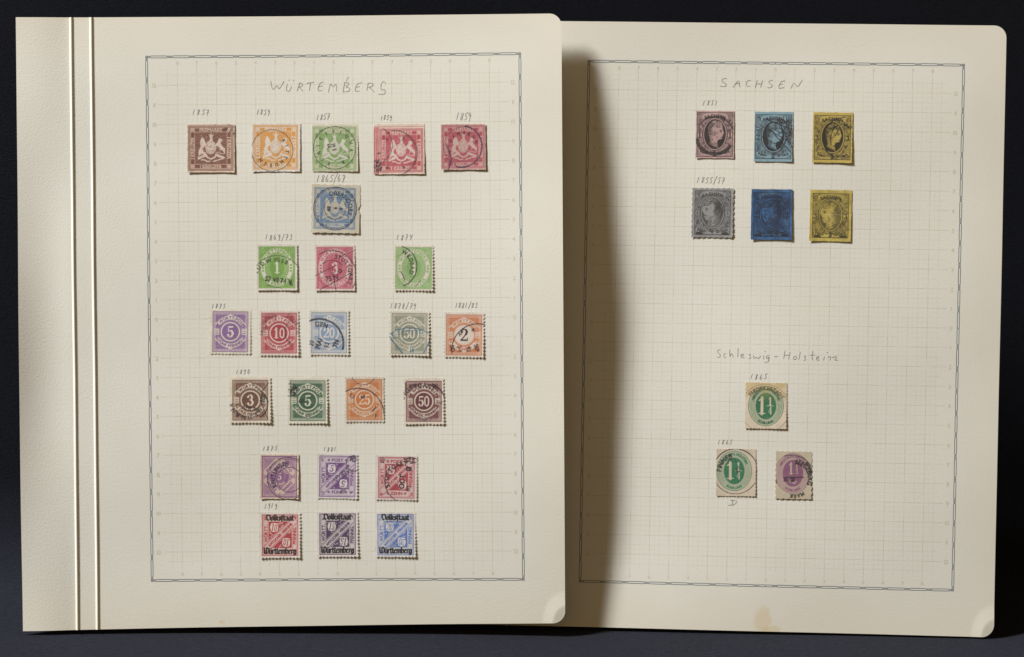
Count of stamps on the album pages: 33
